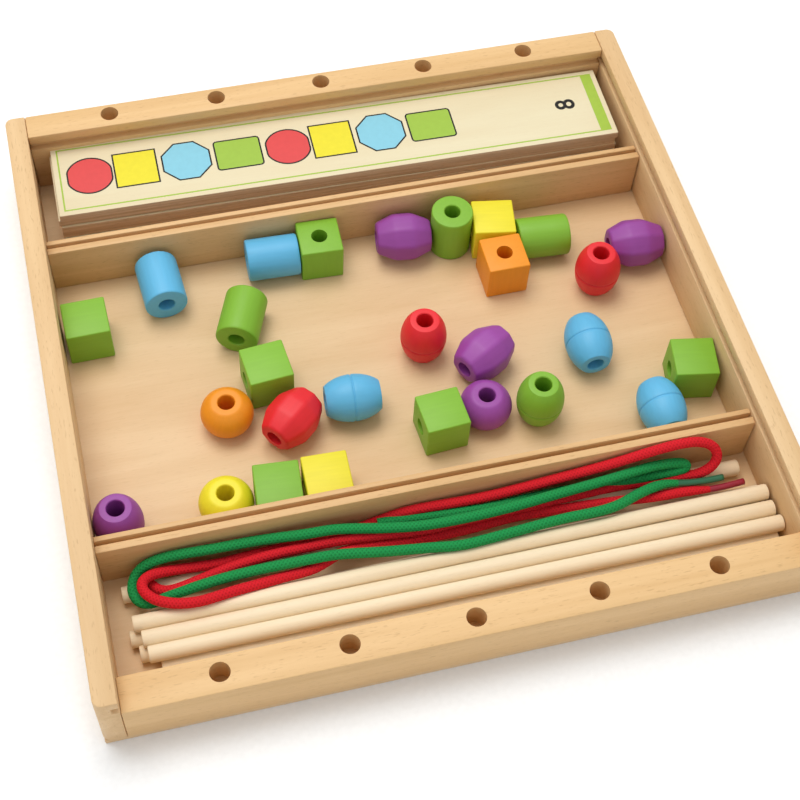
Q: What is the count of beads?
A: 28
